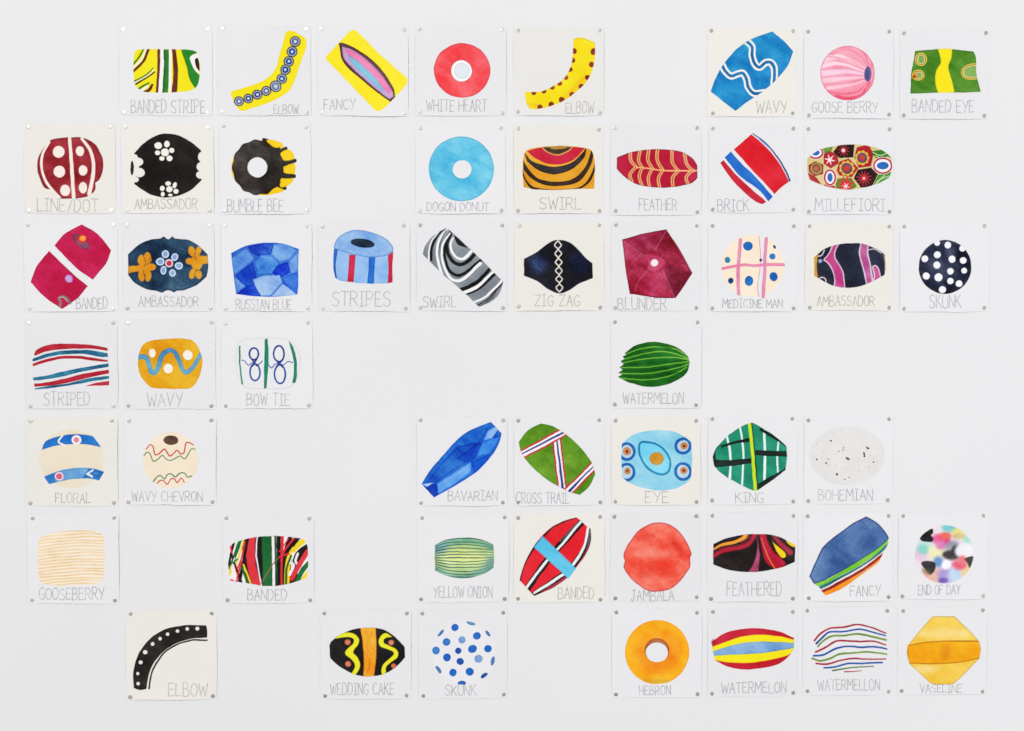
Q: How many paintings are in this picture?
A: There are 52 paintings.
